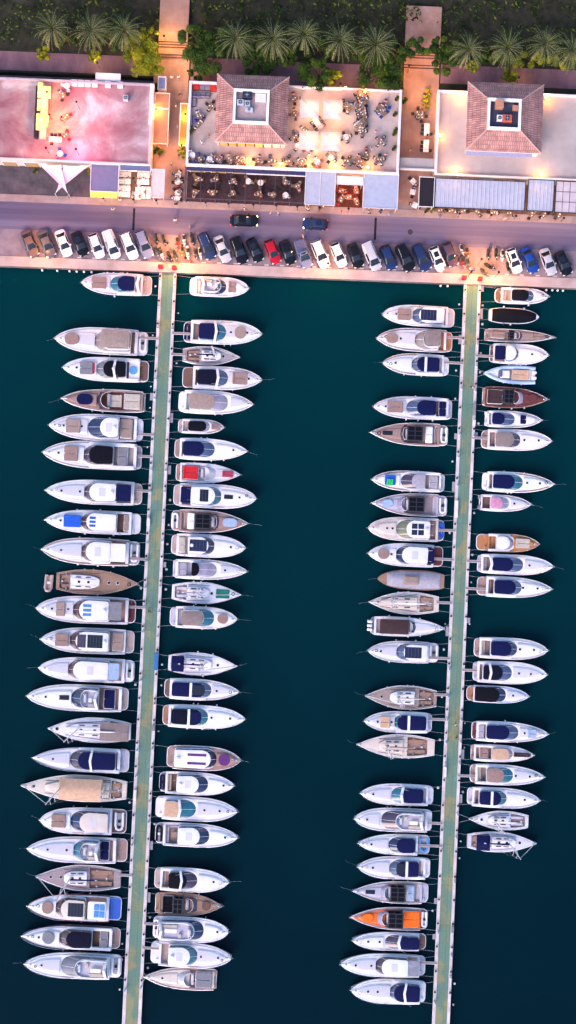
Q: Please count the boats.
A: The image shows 97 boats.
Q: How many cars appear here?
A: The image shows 30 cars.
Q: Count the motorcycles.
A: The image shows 23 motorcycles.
